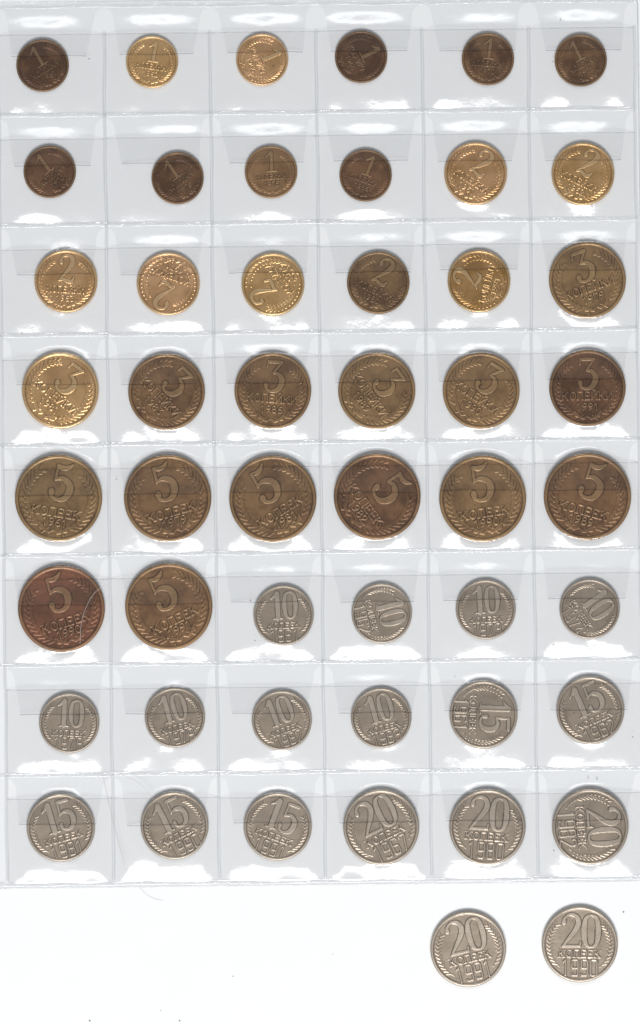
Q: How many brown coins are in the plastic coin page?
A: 23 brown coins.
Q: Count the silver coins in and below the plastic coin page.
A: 18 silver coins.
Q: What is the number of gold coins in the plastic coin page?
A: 9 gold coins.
